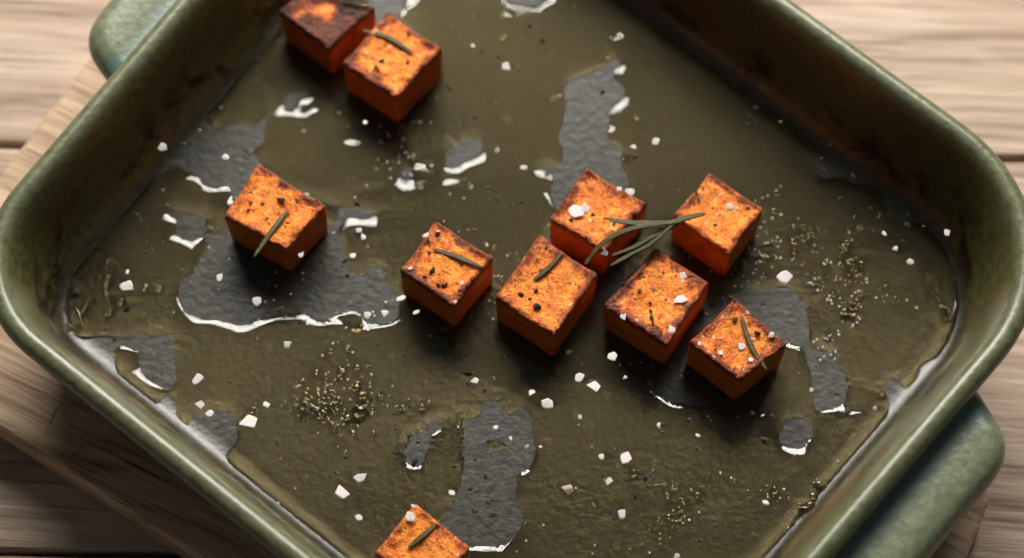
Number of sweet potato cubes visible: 10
